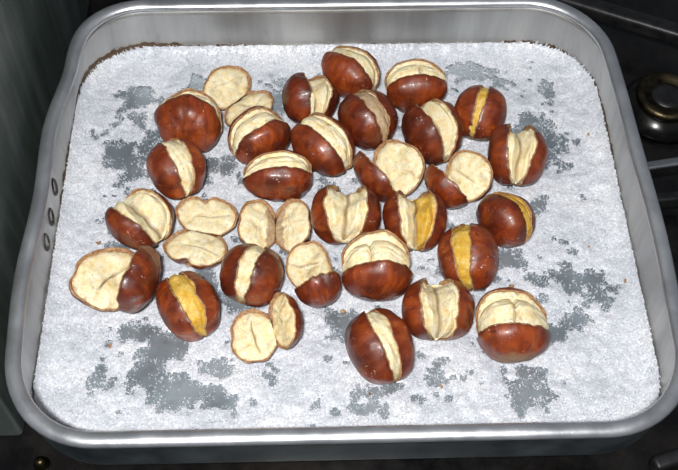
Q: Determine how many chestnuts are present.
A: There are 31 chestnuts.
